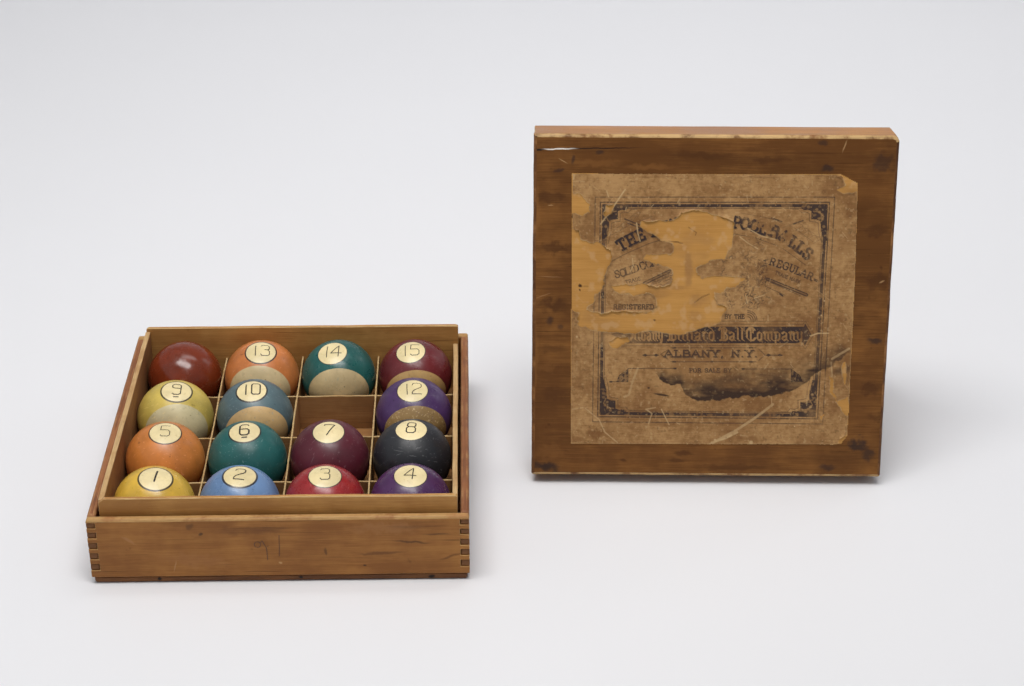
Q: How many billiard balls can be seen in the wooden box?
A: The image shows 15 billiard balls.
